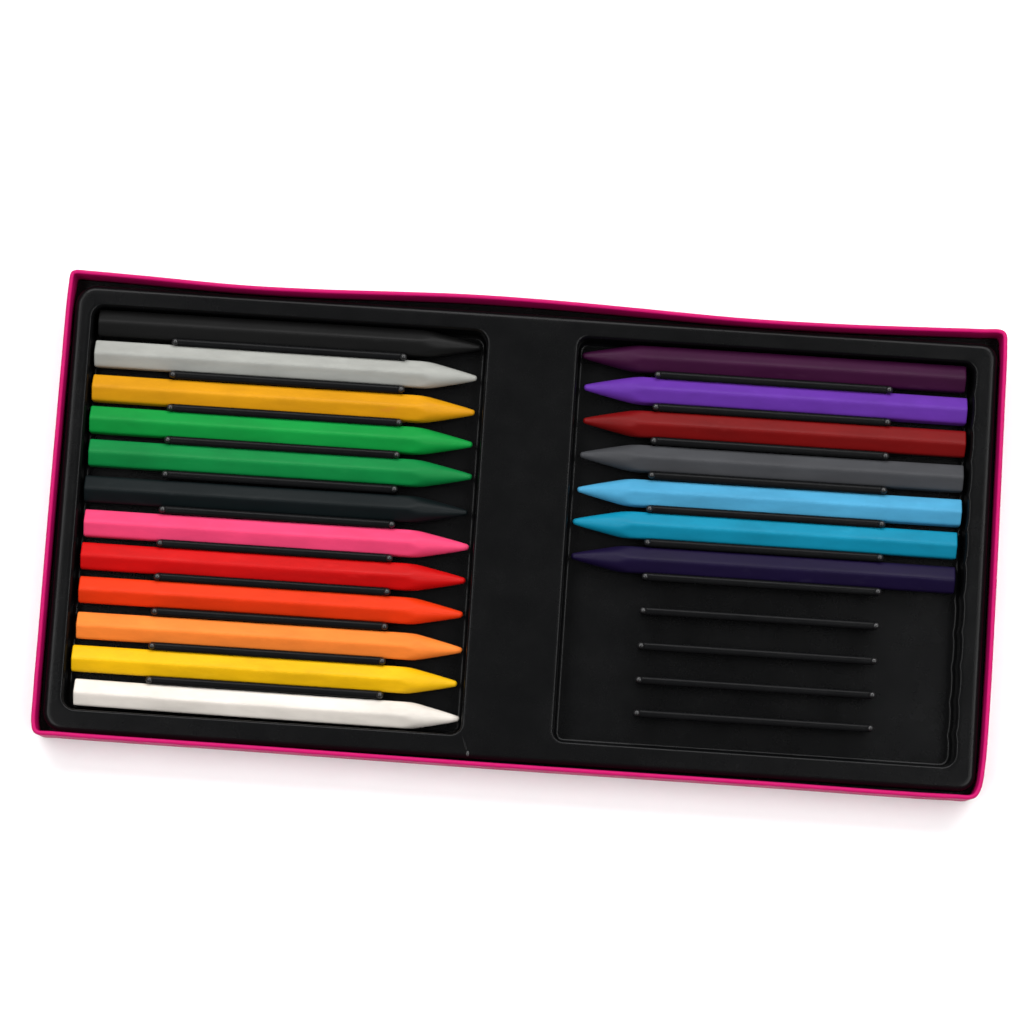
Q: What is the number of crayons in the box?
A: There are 19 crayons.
